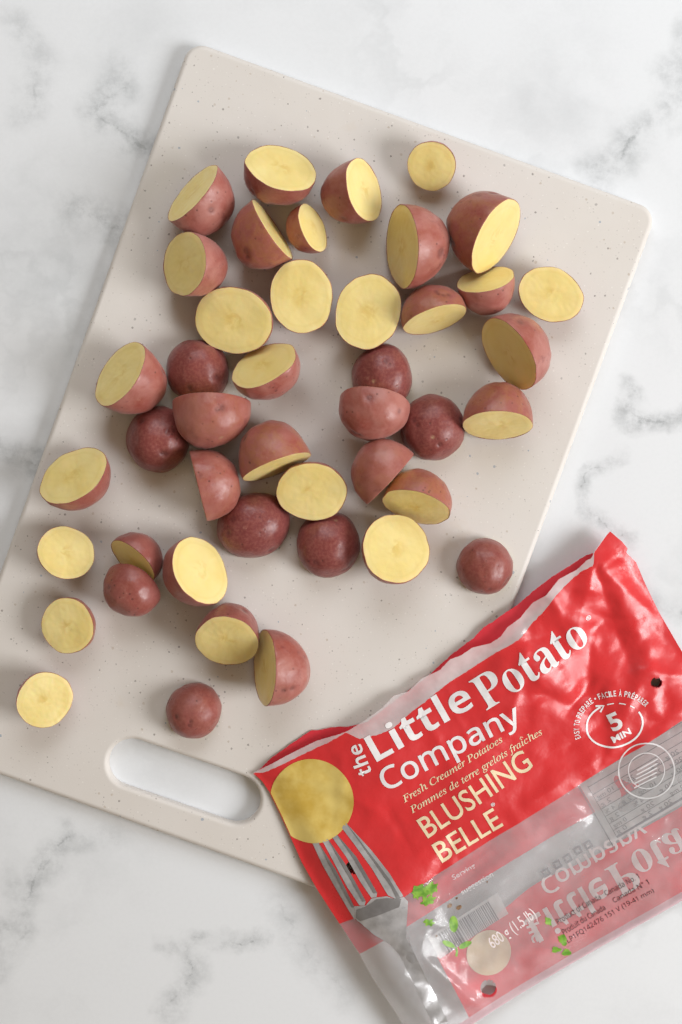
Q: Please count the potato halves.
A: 44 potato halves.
